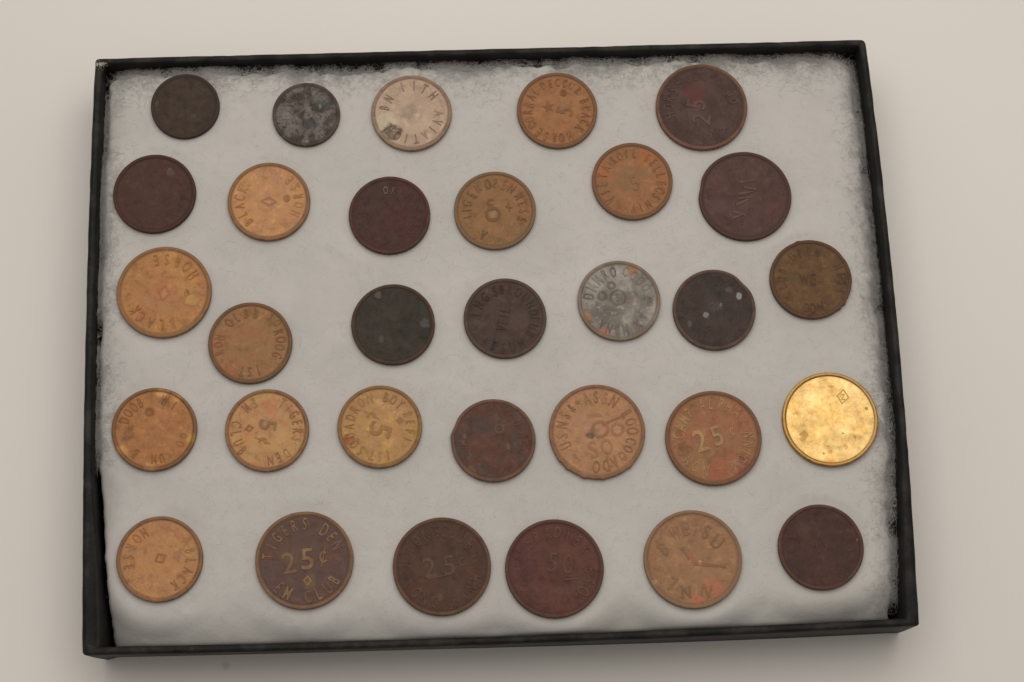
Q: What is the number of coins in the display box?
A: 31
